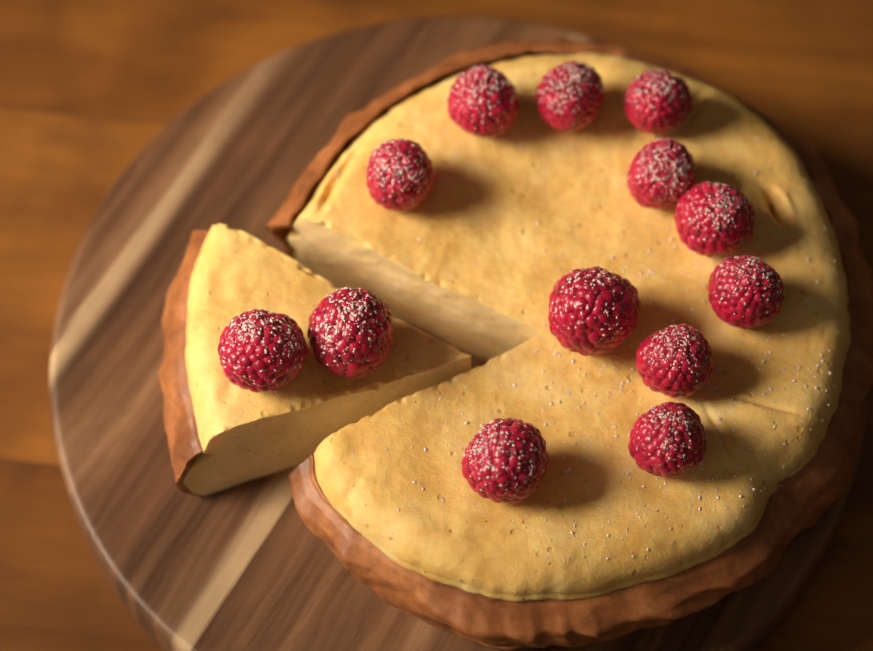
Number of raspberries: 13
